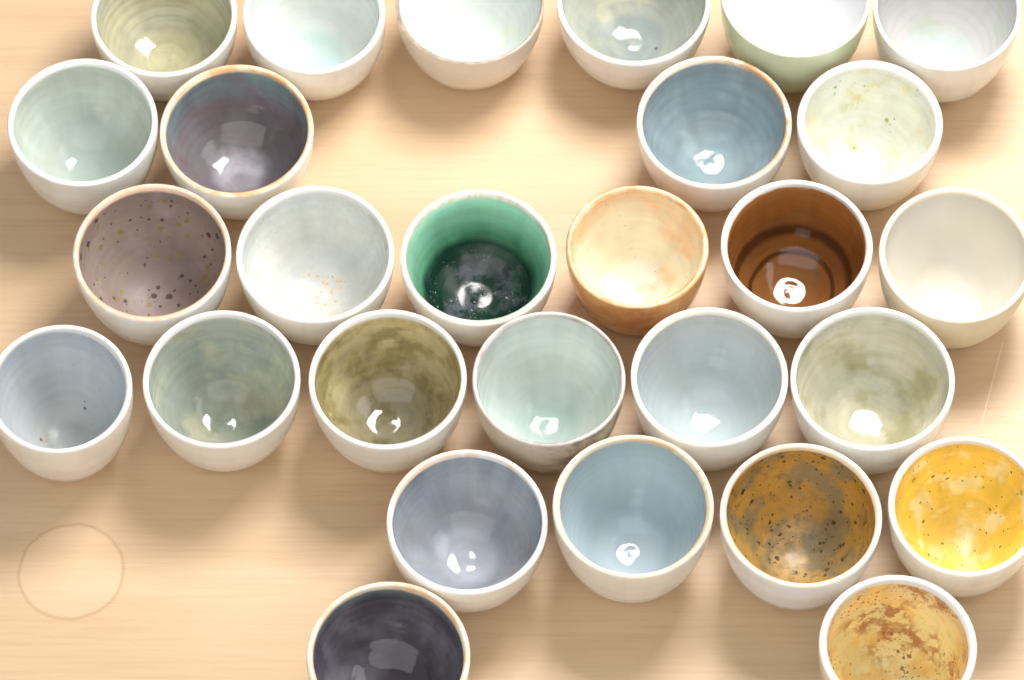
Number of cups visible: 28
